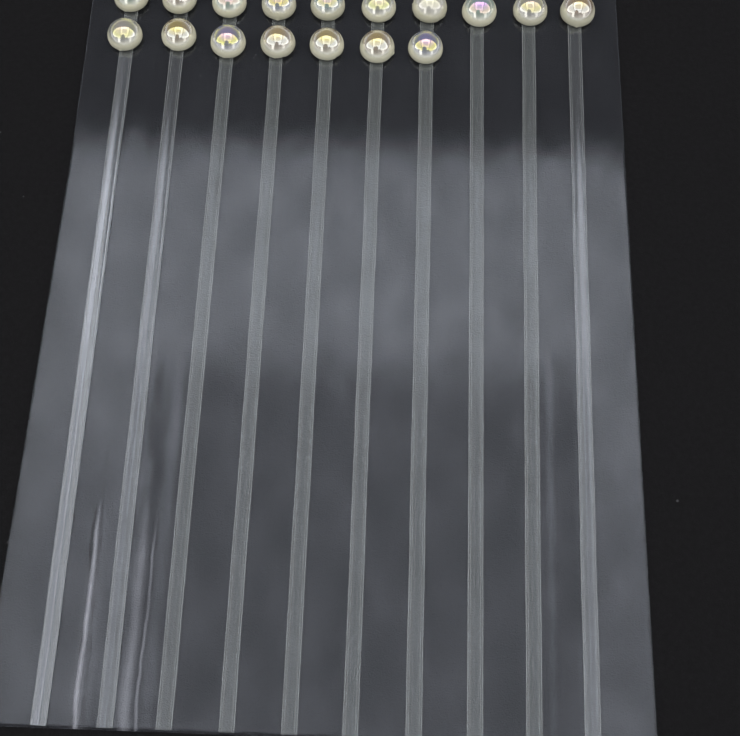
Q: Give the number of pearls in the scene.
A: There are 17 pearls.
